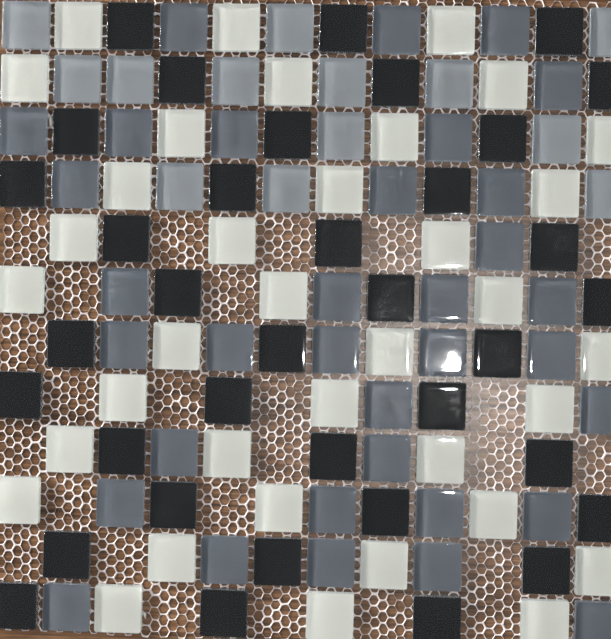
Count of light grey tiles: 13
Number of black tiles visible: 36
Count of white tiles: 36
